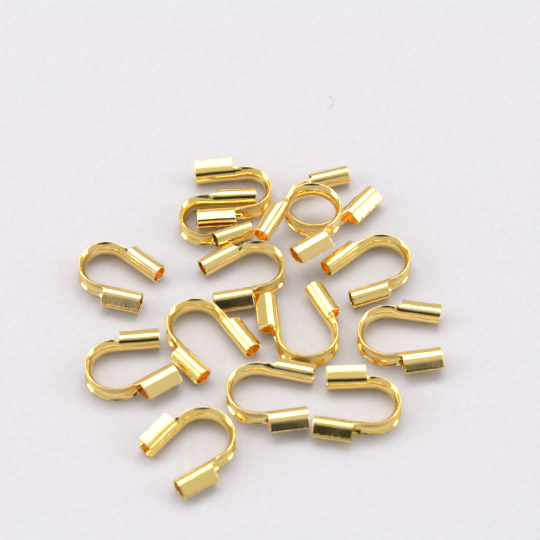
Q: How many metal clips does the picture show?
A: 14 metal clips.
